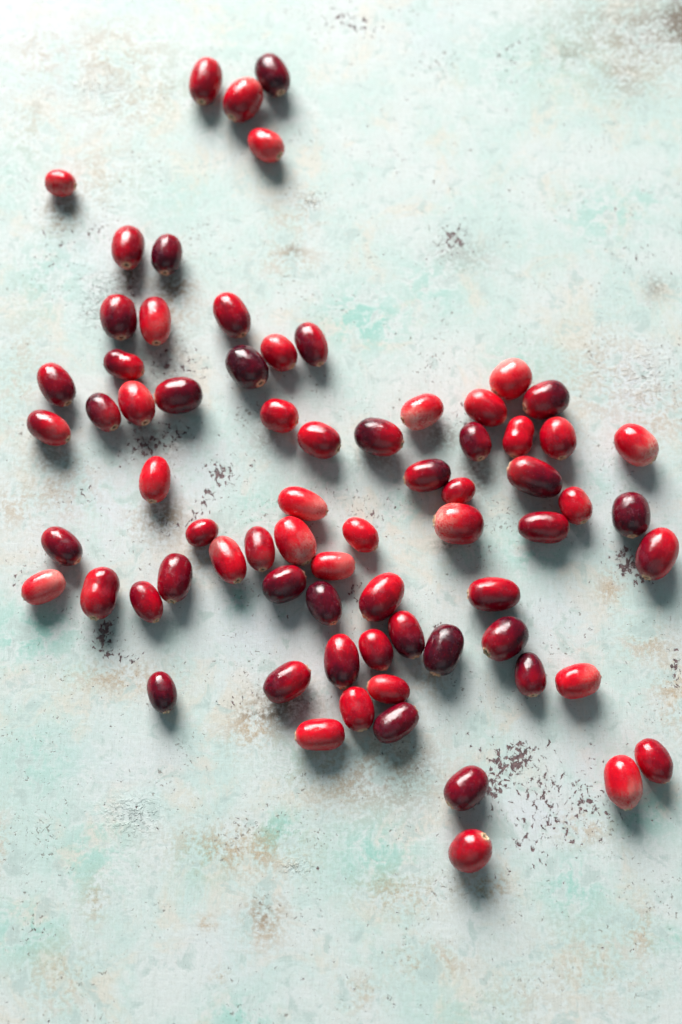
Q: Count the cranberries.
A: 72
